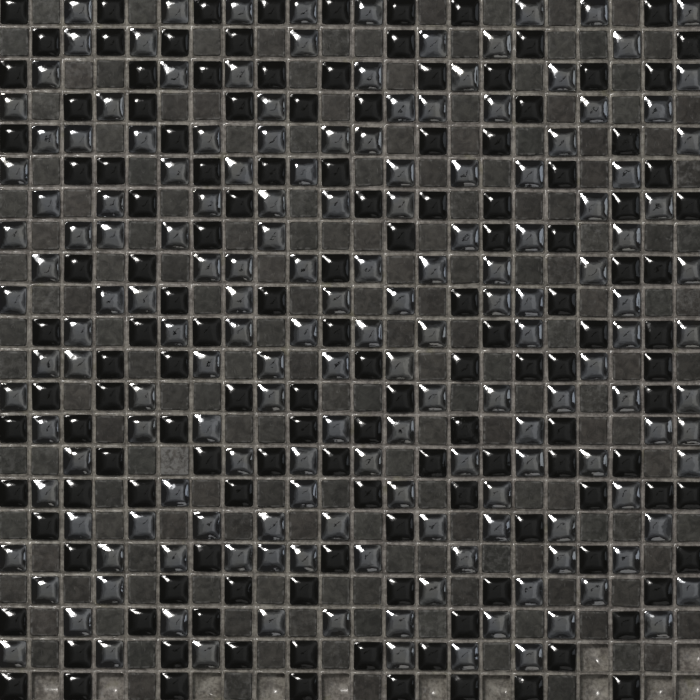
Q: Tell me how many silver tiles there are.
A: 165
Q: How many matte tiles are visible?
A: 167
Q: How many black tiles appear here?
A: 140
